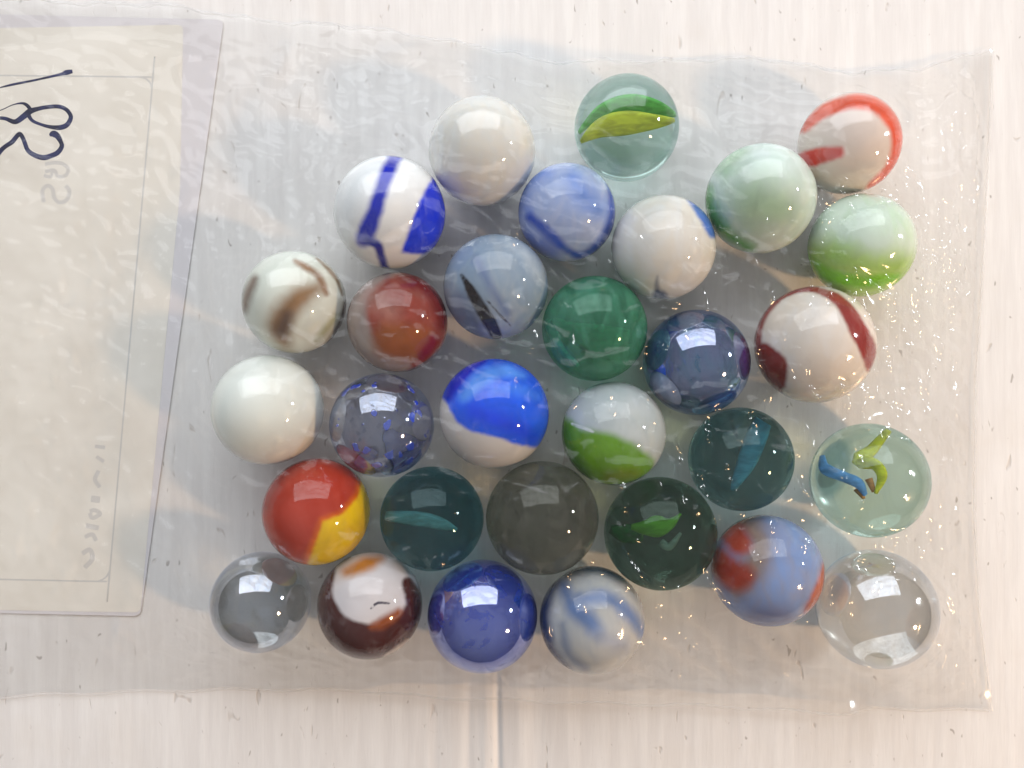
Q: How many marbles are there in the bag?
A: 30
